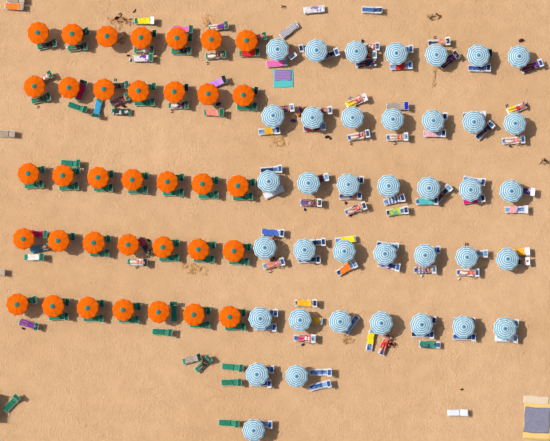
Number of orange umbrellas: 35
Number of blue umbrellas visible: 38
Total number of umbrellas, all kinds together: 73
